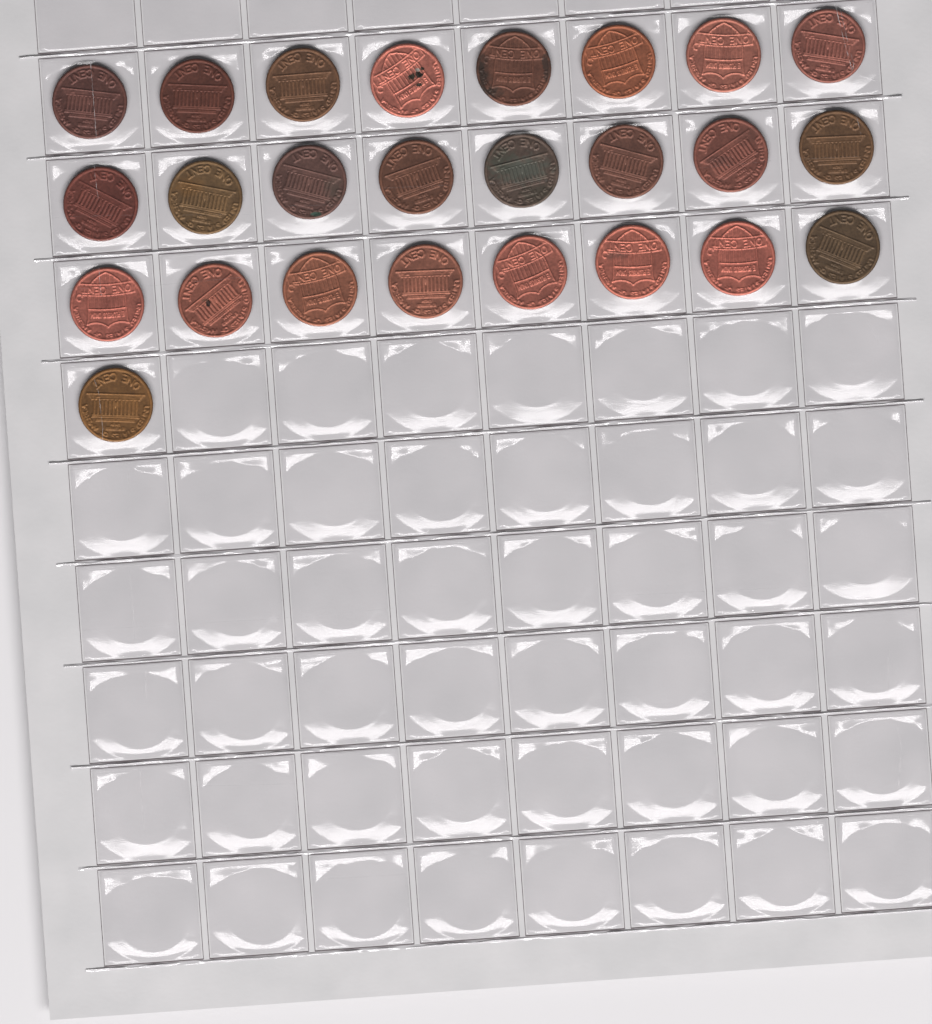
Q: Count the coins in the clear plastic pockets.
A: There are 25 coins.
